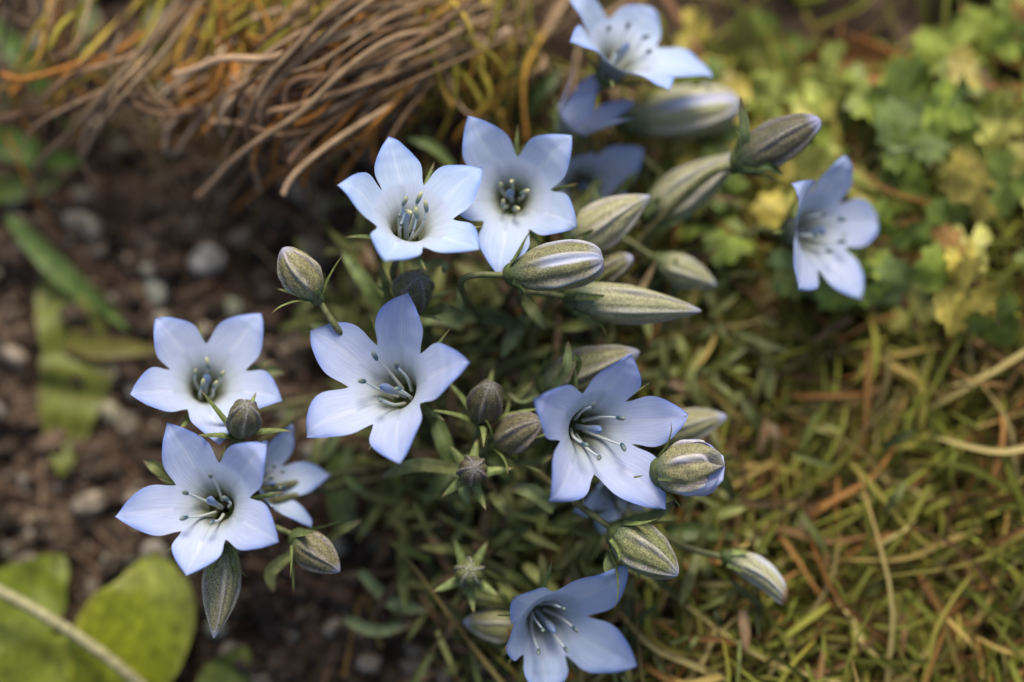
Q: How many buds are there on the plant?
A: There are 23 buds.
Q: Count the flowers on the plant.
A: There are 13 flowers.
